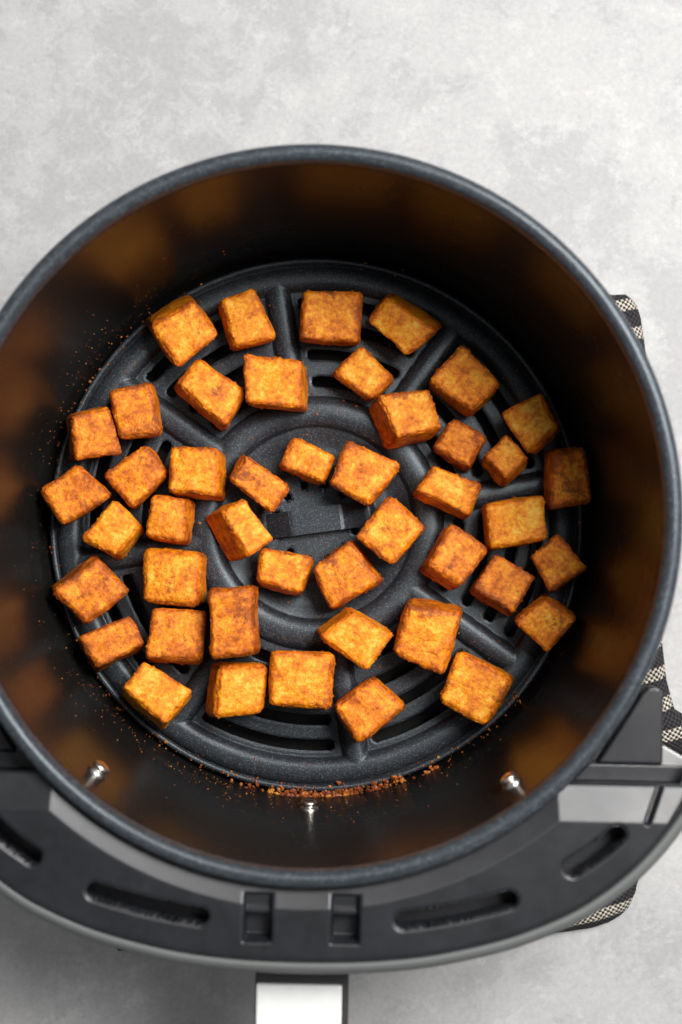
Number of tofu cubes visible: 45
